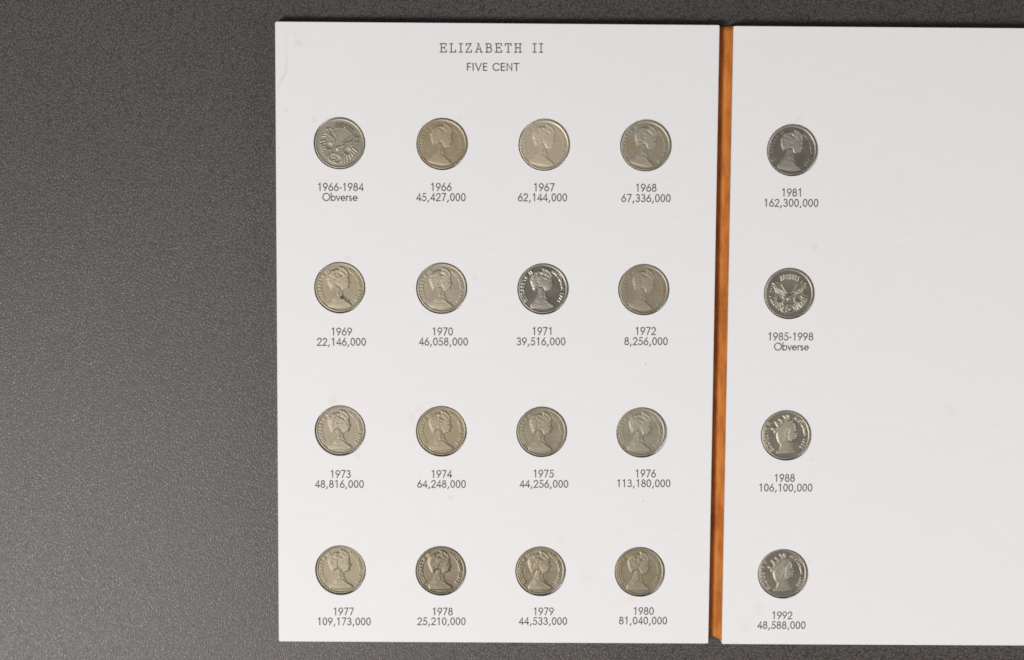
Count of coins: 20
